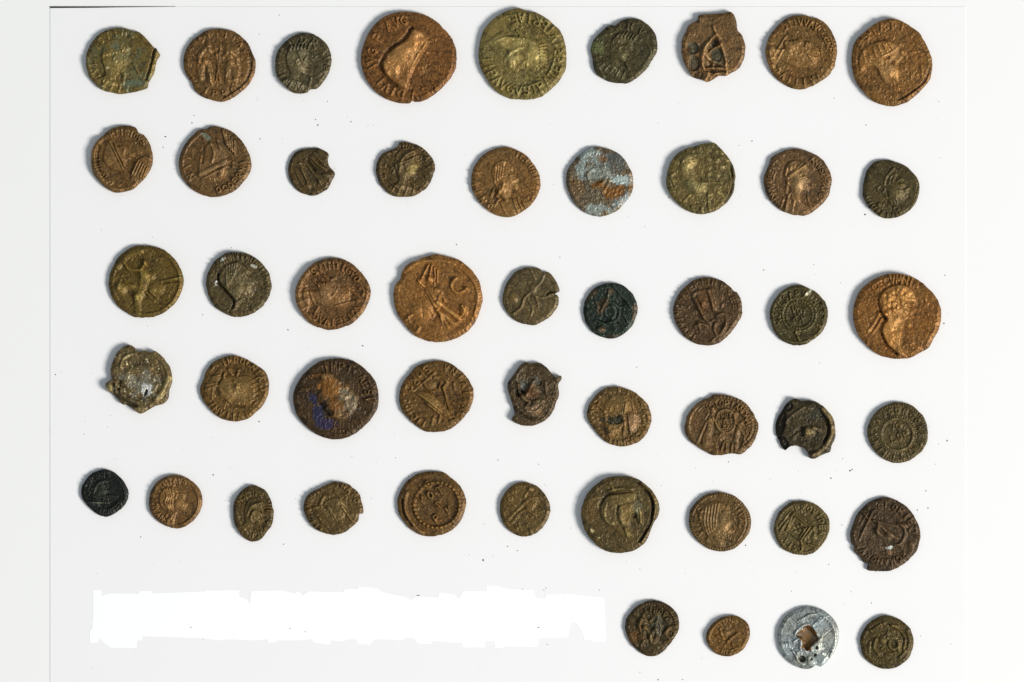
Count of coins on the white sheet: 50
